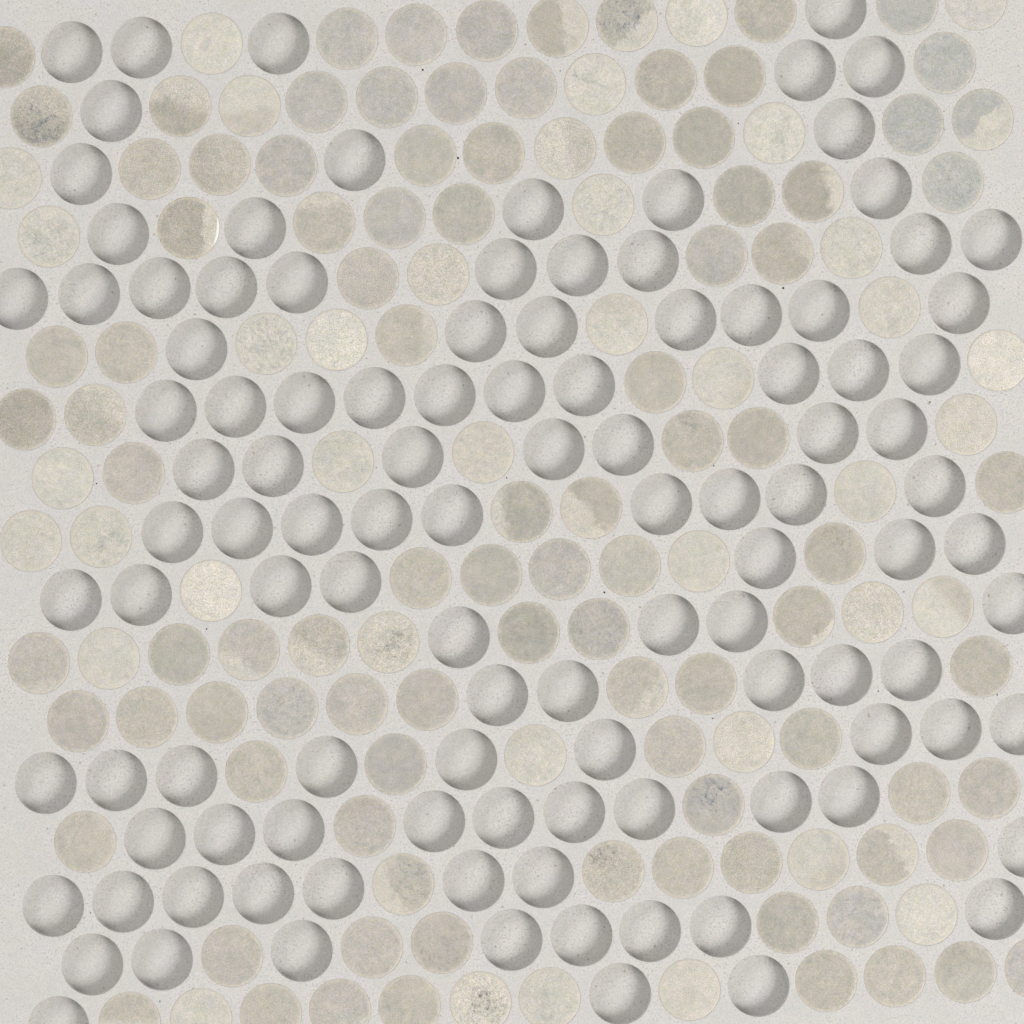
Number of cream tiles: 40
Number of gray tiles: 96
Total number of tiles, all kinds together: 136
